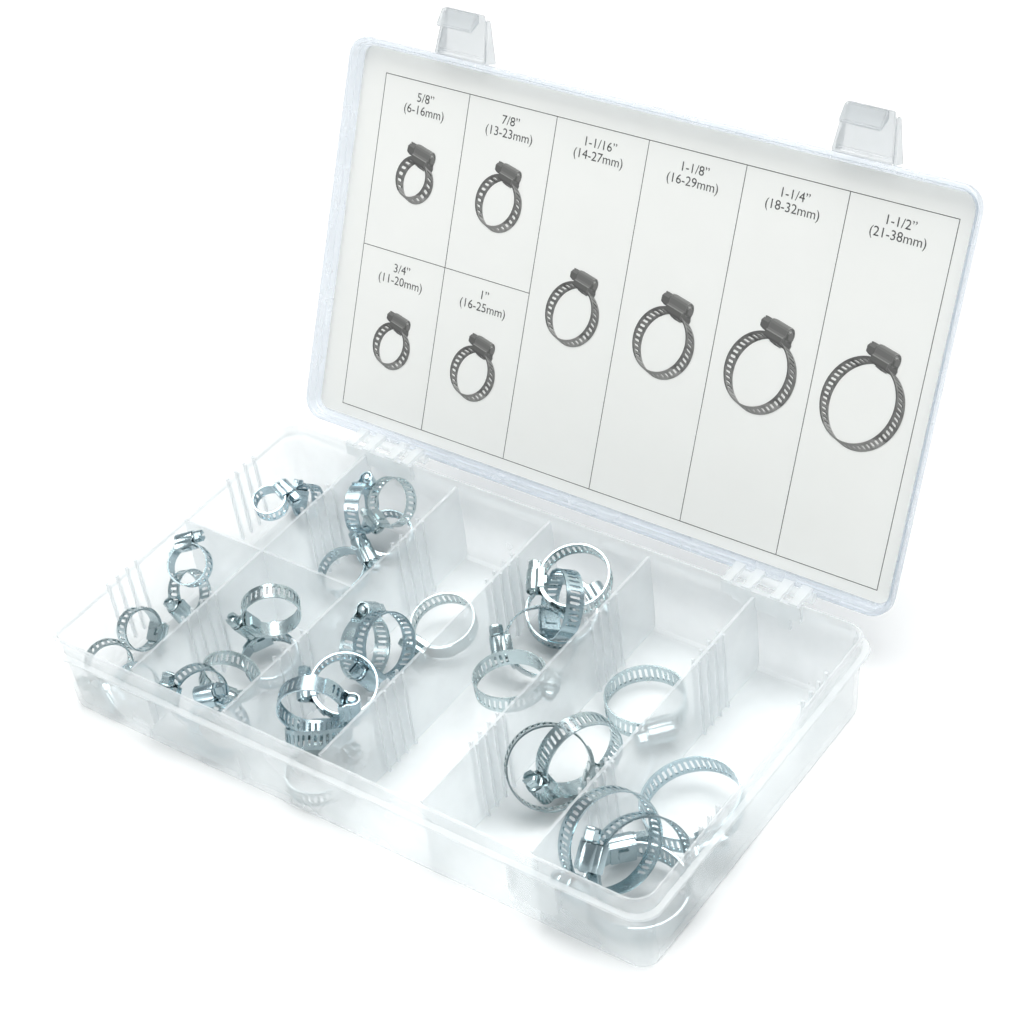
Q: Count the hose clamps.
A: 35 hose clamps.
